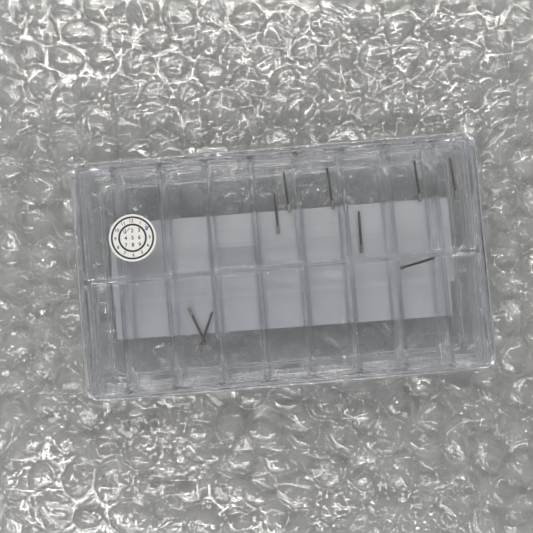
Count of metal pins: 10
